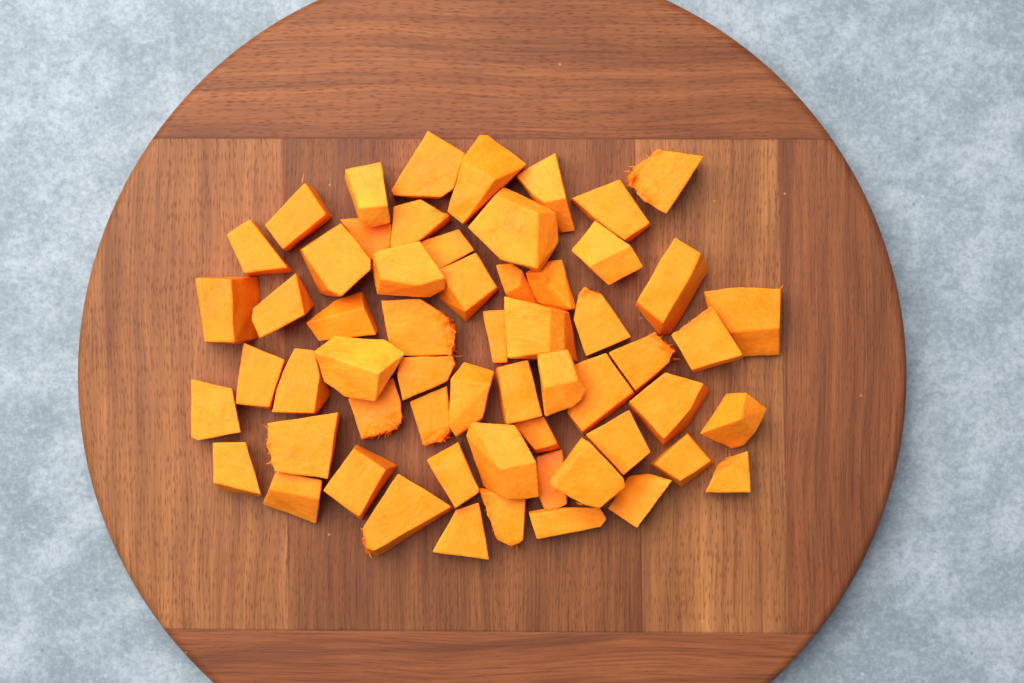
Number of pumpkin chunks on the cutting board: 59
